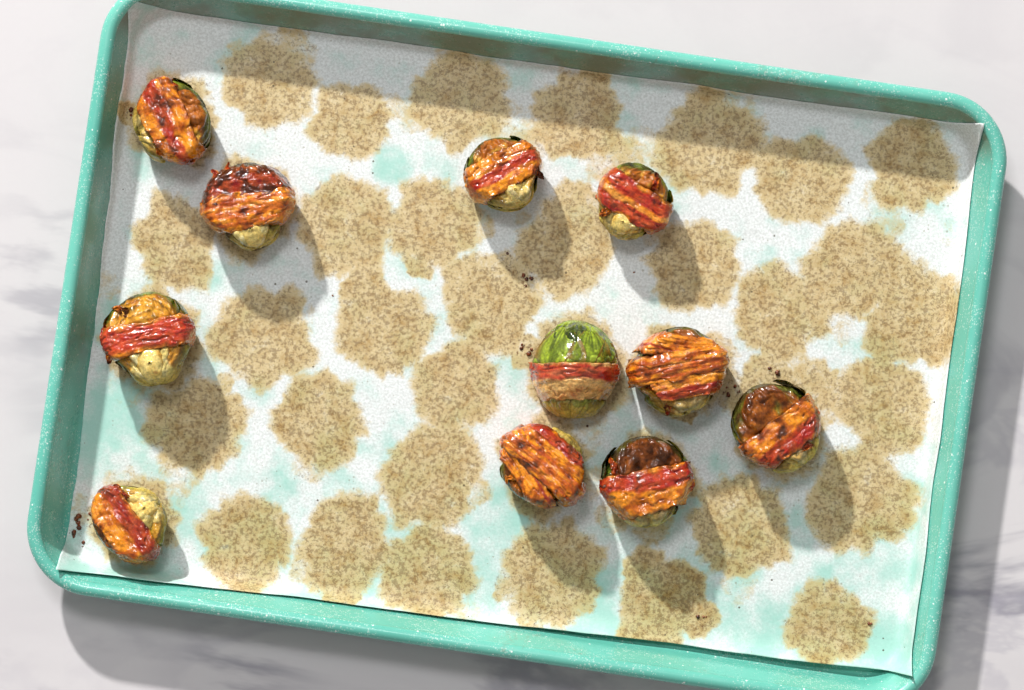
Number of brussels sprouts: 11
